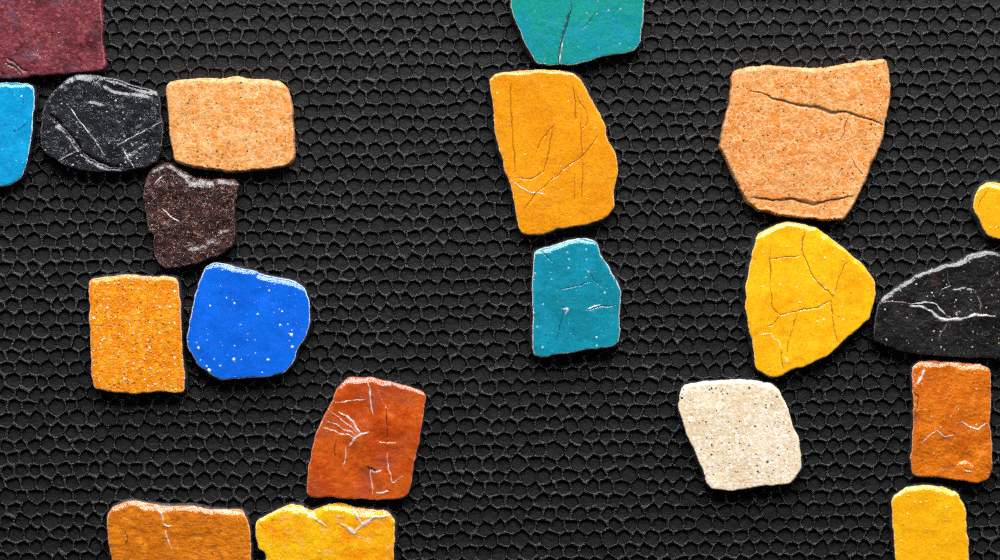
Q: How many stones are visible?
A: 20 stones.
